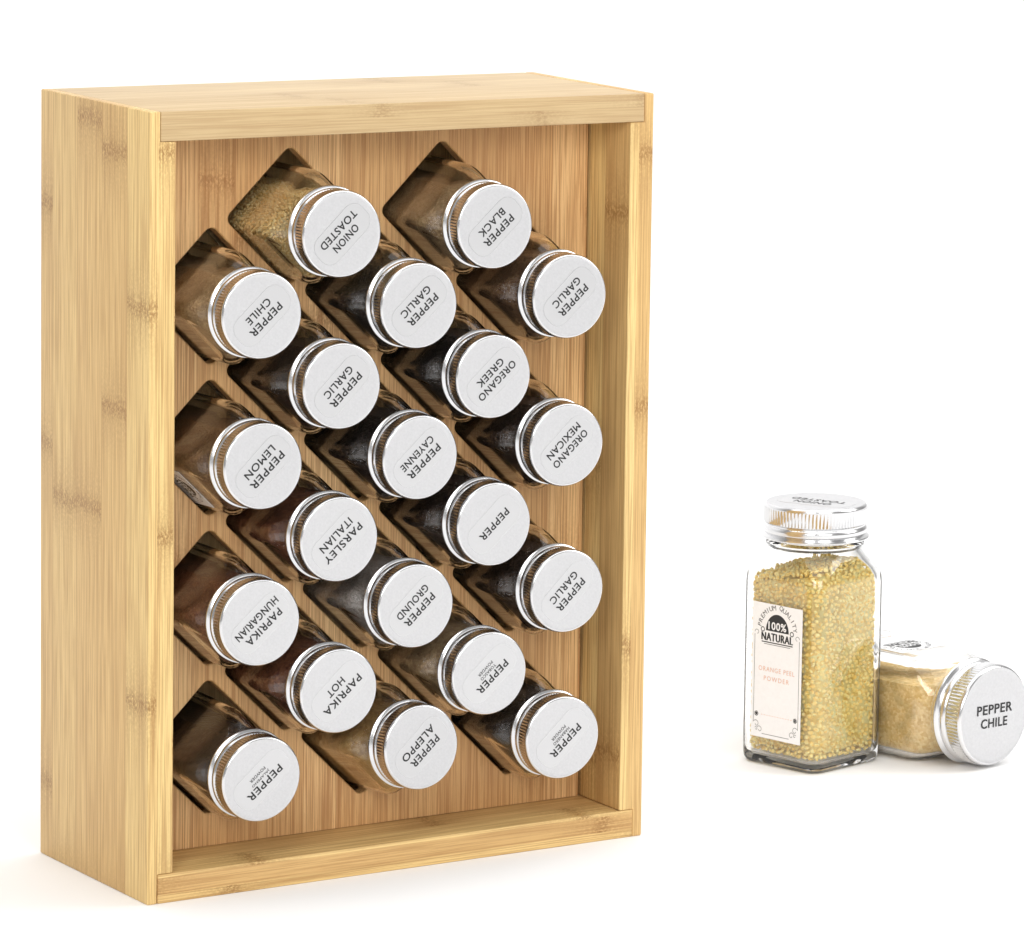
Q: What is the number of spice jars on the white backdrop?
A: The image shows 22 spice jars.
